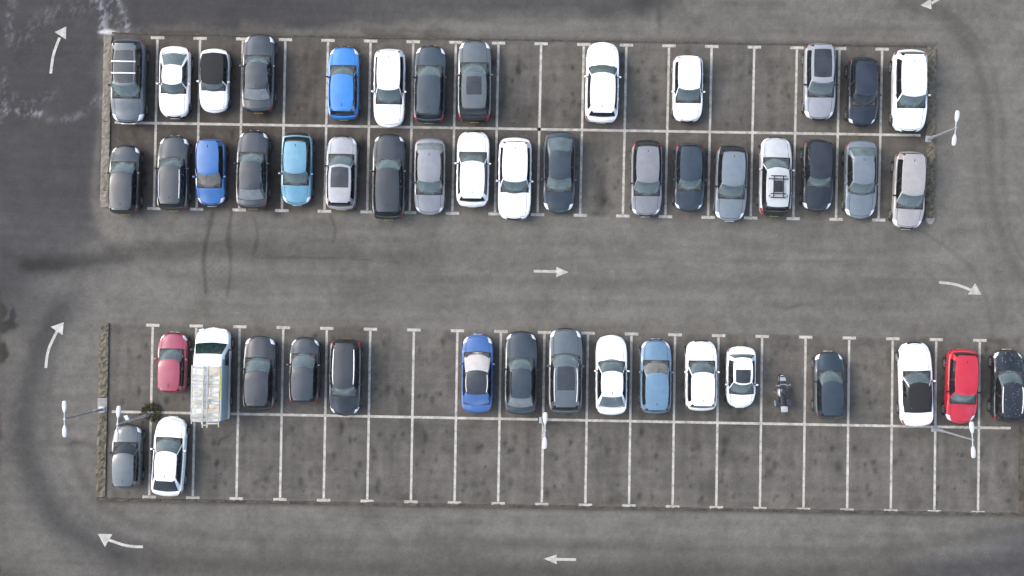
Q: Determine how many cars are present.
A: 48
